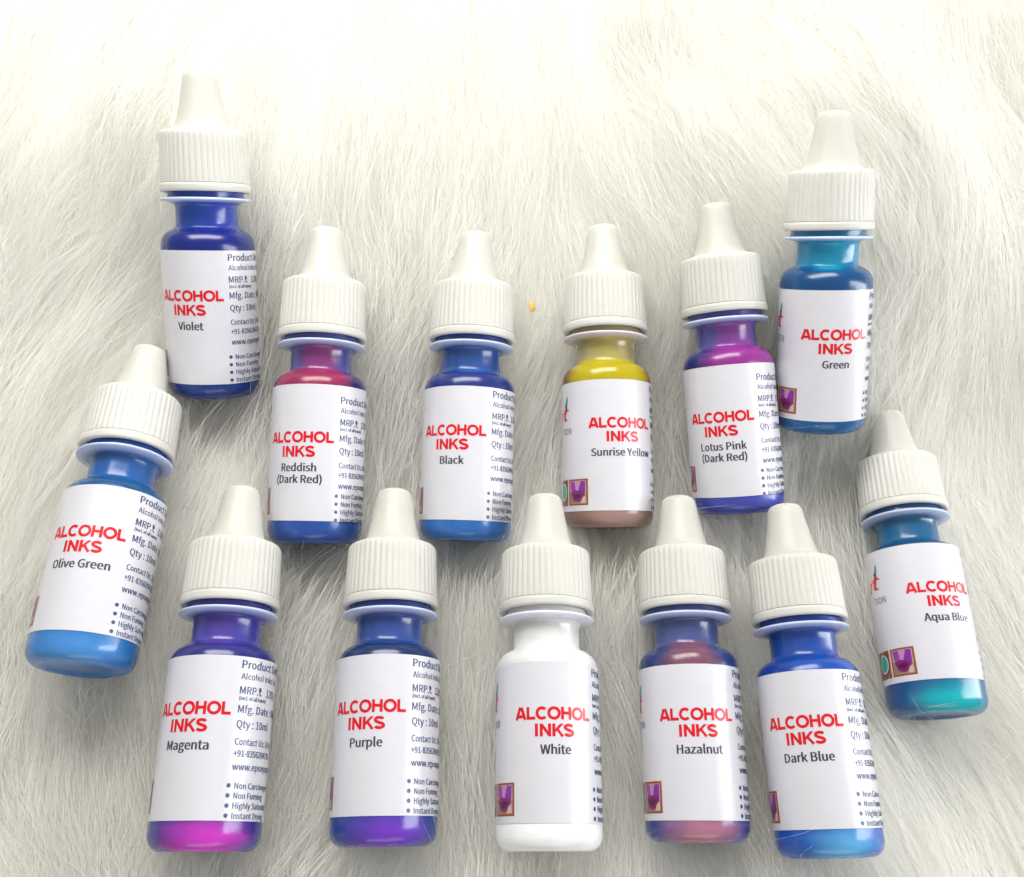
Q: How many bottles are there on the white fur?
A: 13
